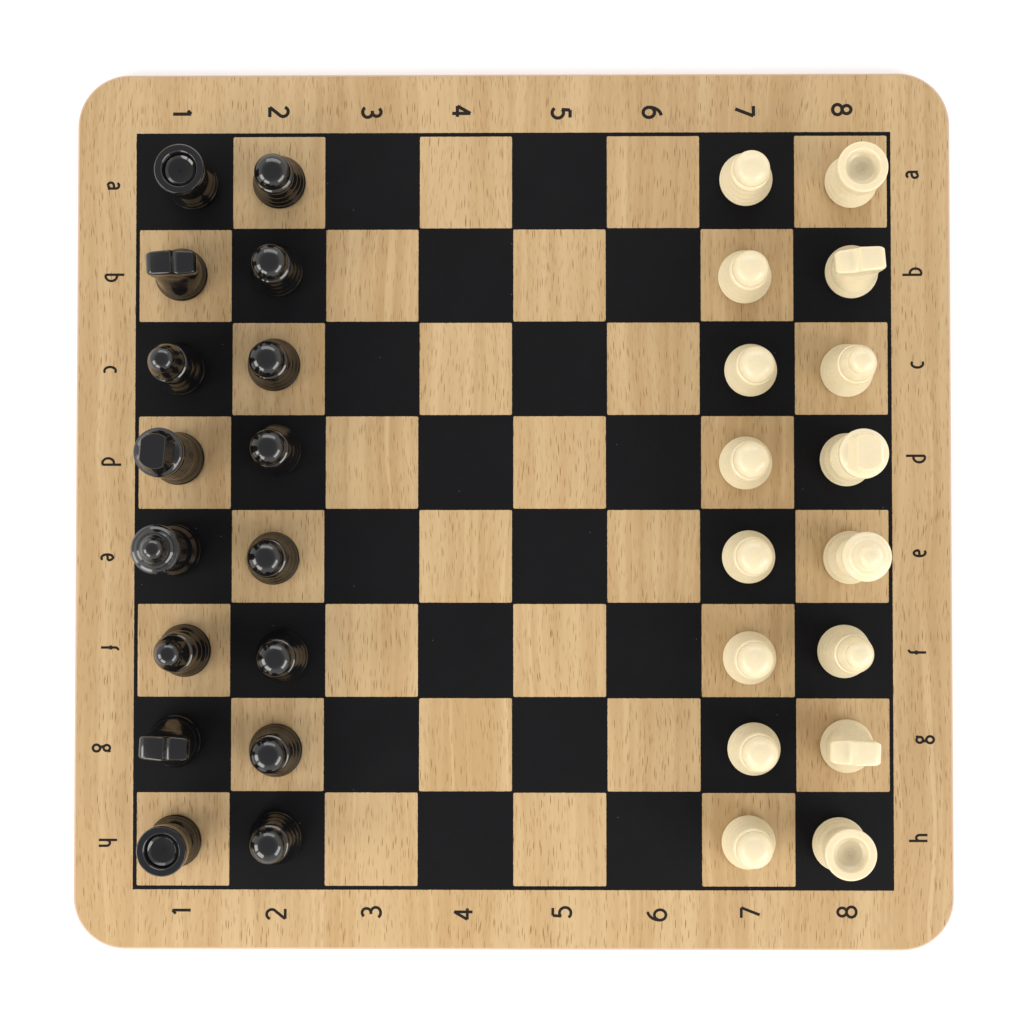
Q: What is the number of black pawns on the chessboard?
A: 8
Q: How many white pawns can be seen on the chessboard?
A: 8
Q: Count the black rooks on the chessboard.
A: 2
